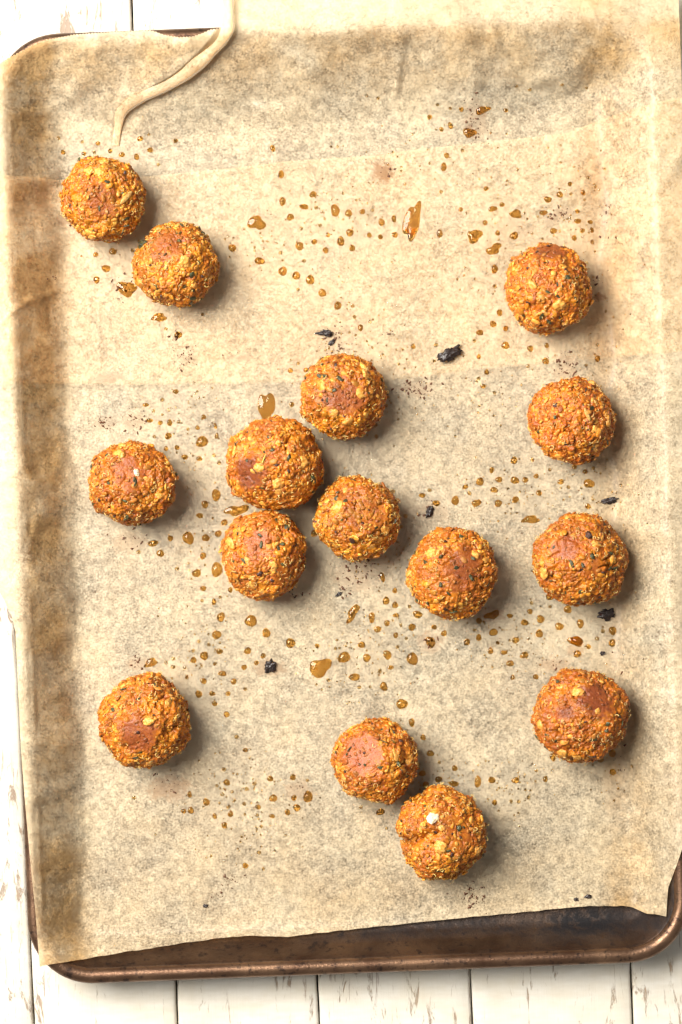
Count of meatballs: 15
